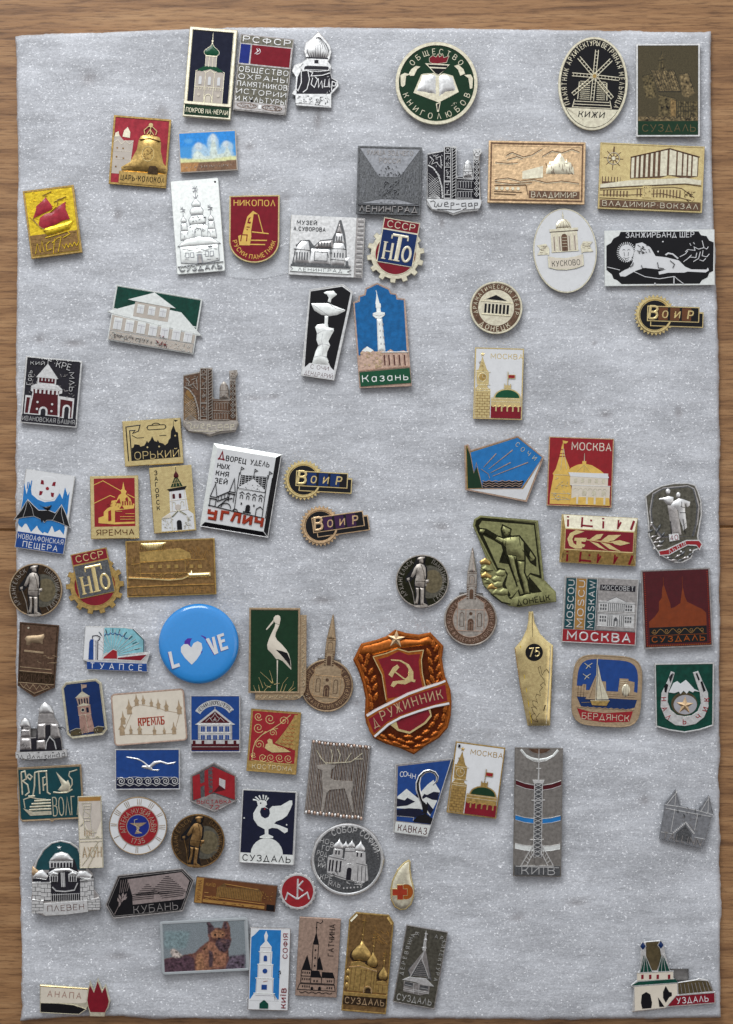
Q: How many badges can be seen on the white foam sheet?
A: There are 85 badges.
